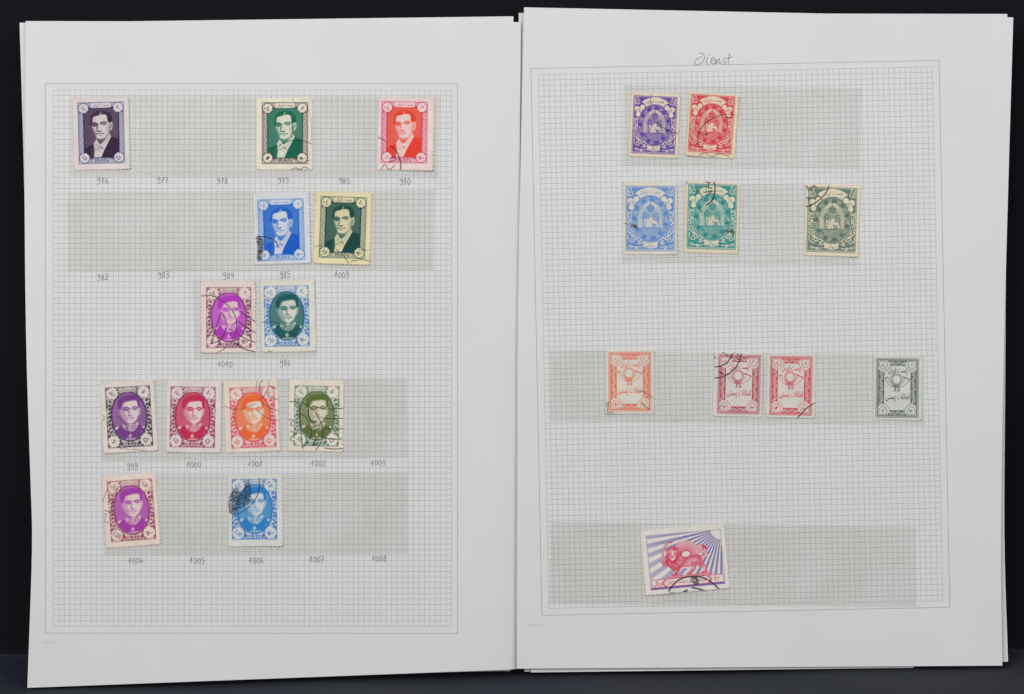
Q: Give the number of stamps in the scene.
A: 23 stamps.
